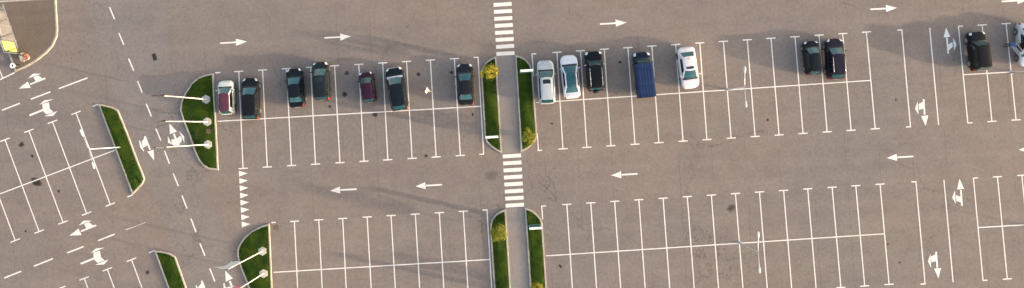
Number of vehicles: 16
